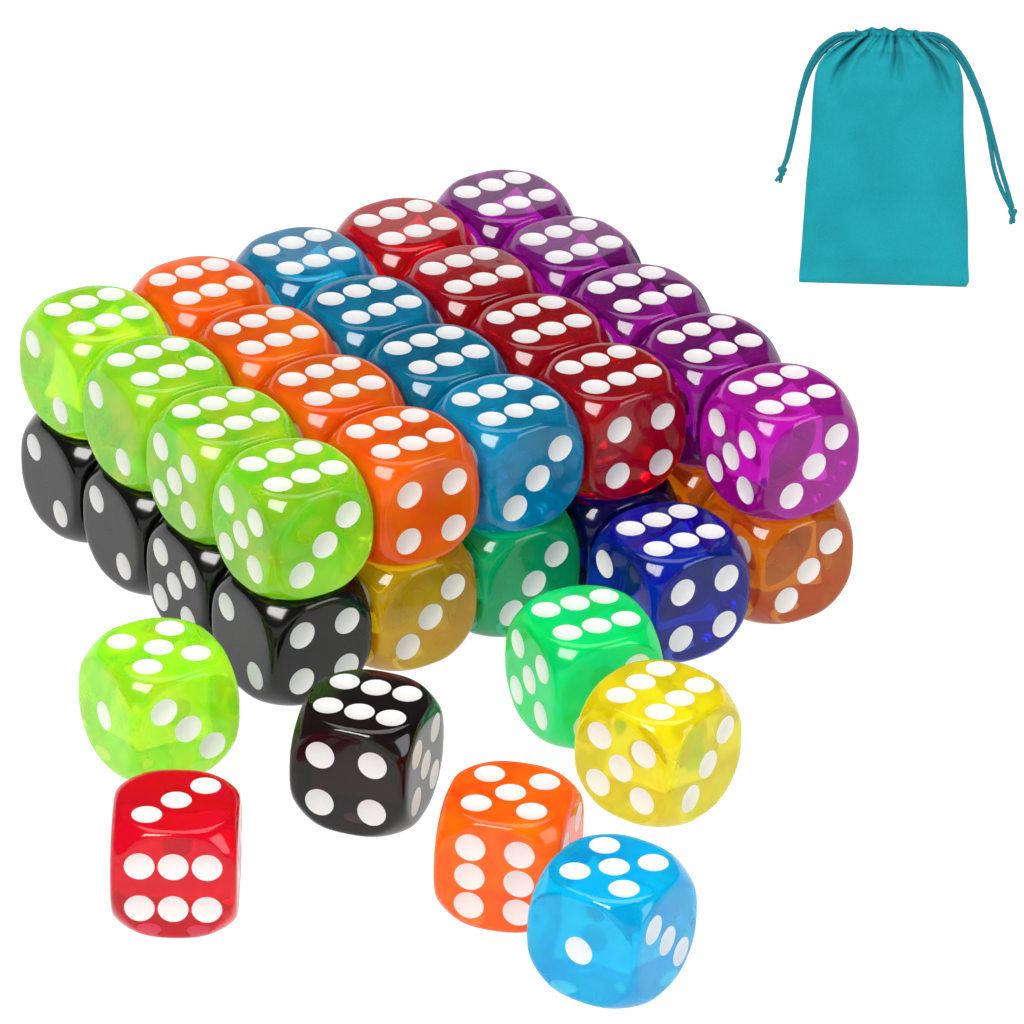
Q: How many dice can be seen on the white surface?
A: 38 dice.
